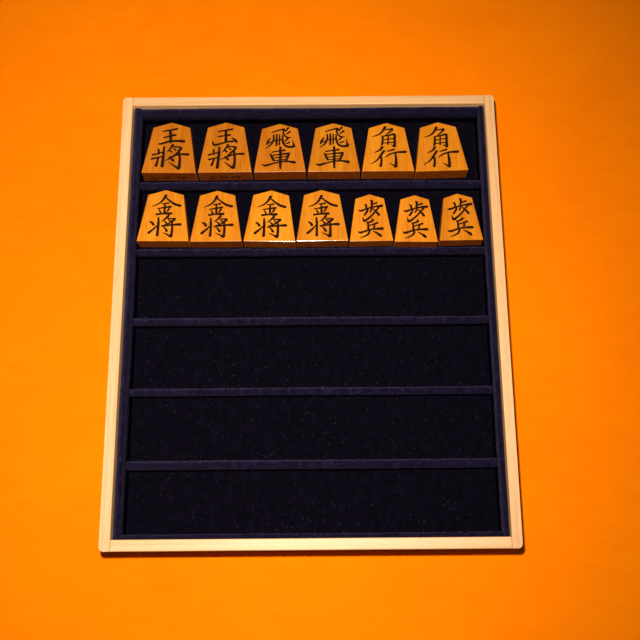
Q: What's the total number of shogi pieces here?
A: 13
